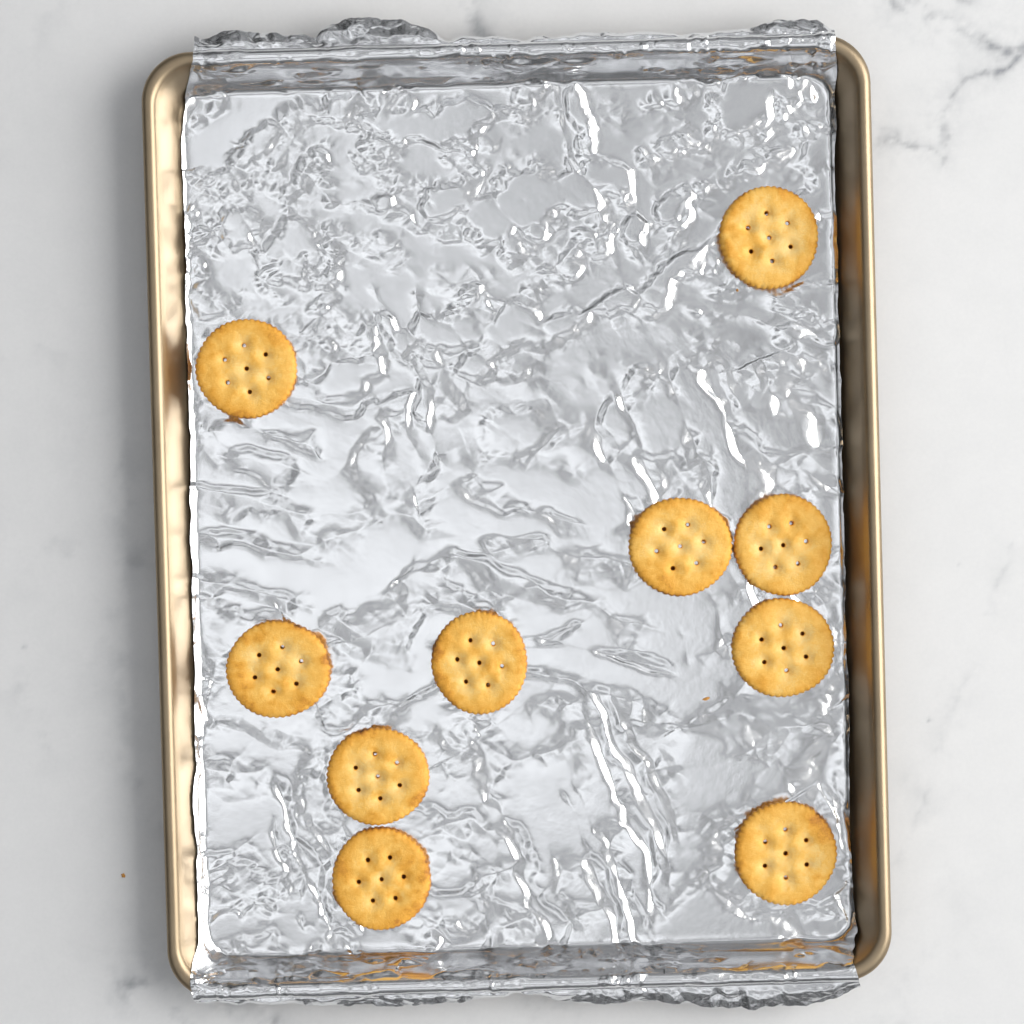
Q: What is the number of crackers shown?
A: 10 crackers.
